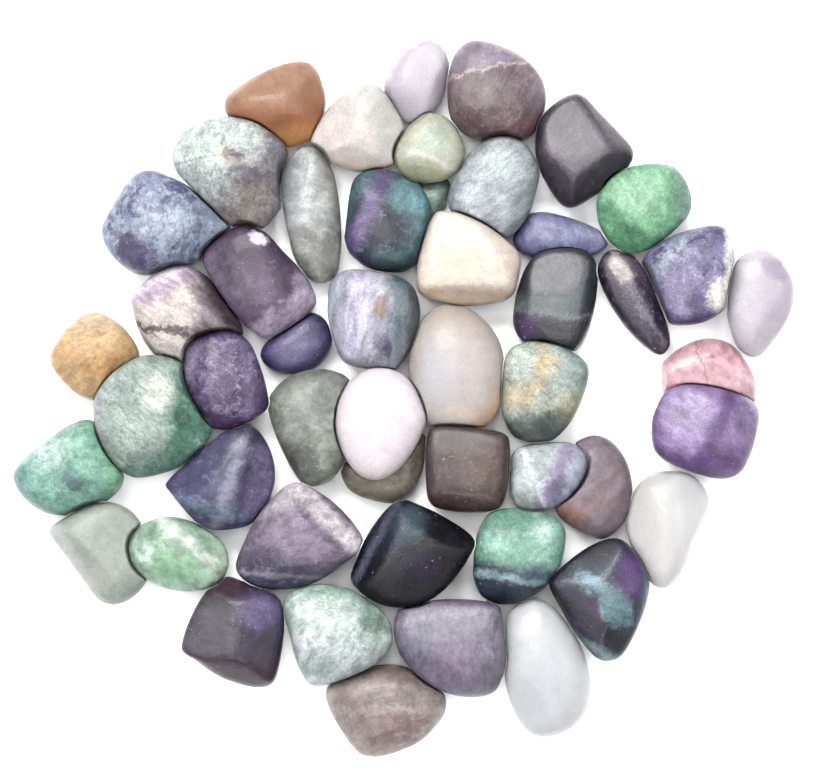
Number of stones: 50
